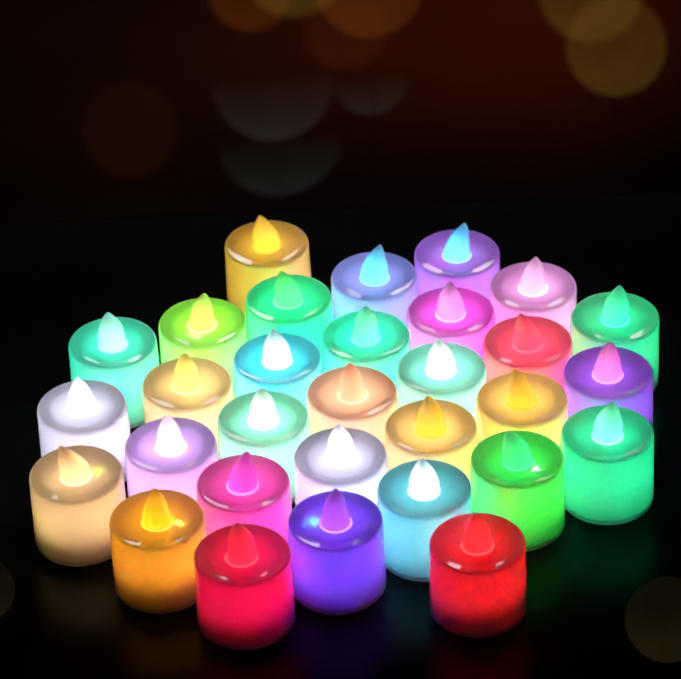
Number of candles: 31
